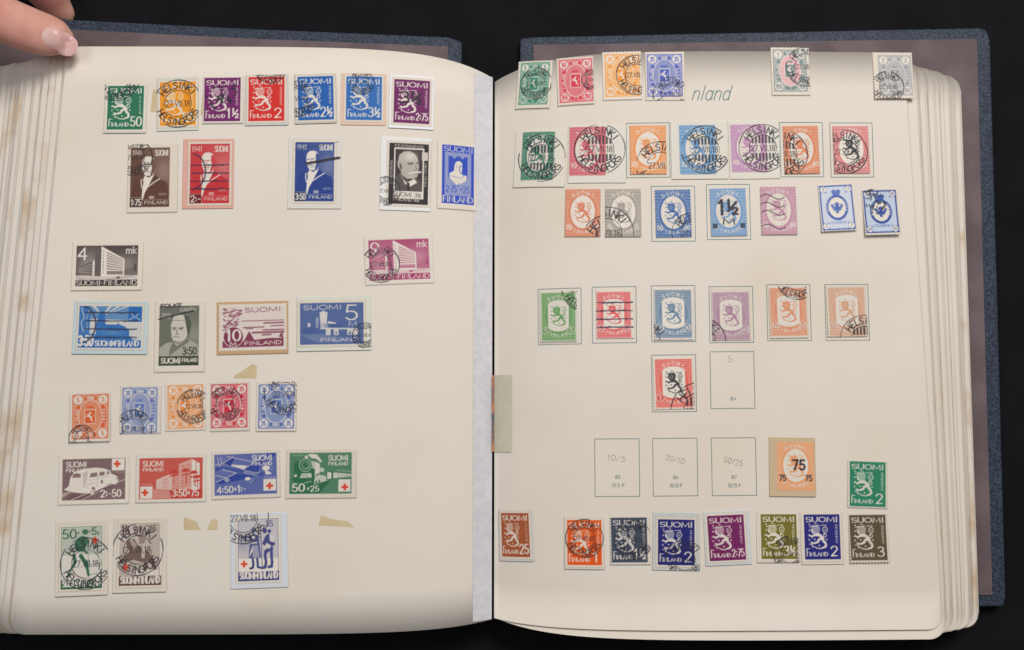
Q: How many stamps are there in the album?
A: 67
